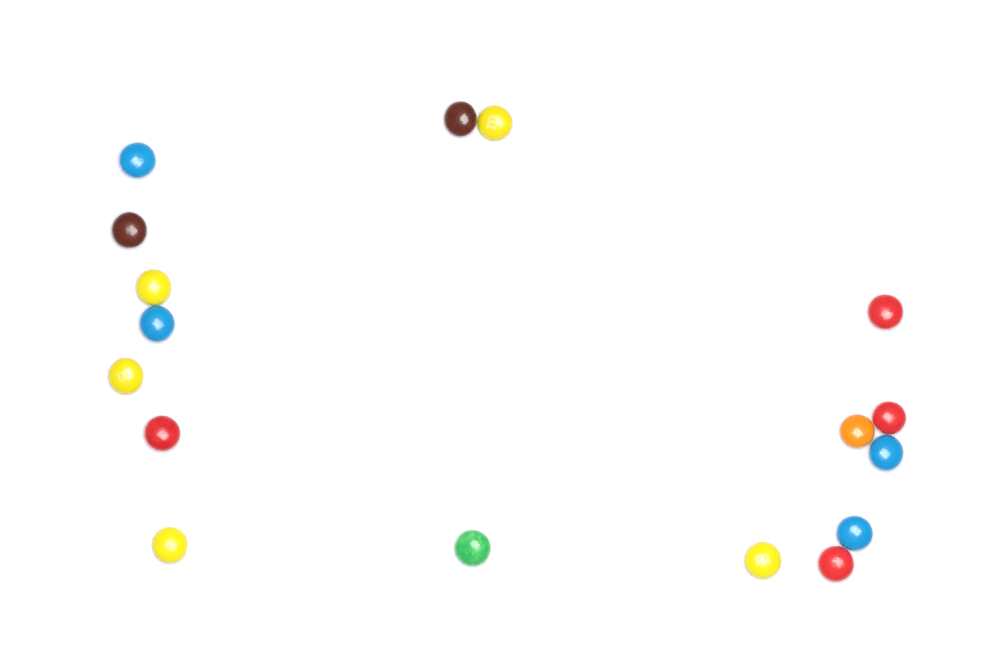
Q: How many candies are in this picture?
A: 17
